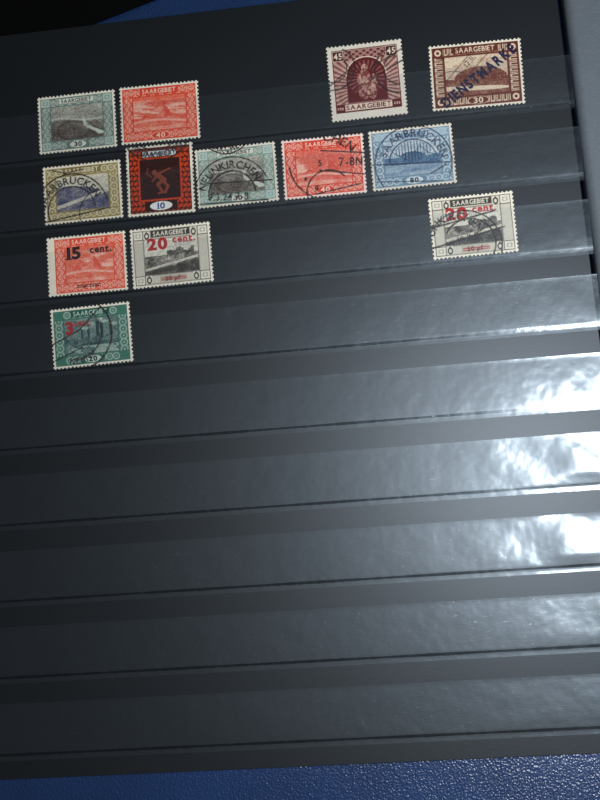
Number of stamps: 13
